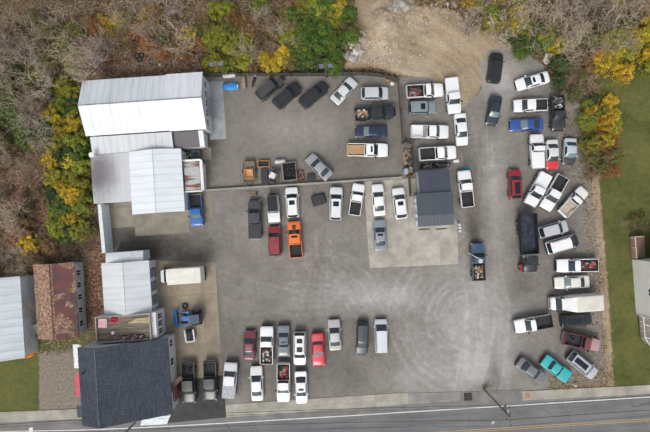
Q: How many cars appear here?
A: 39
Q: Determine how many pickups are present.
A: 26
